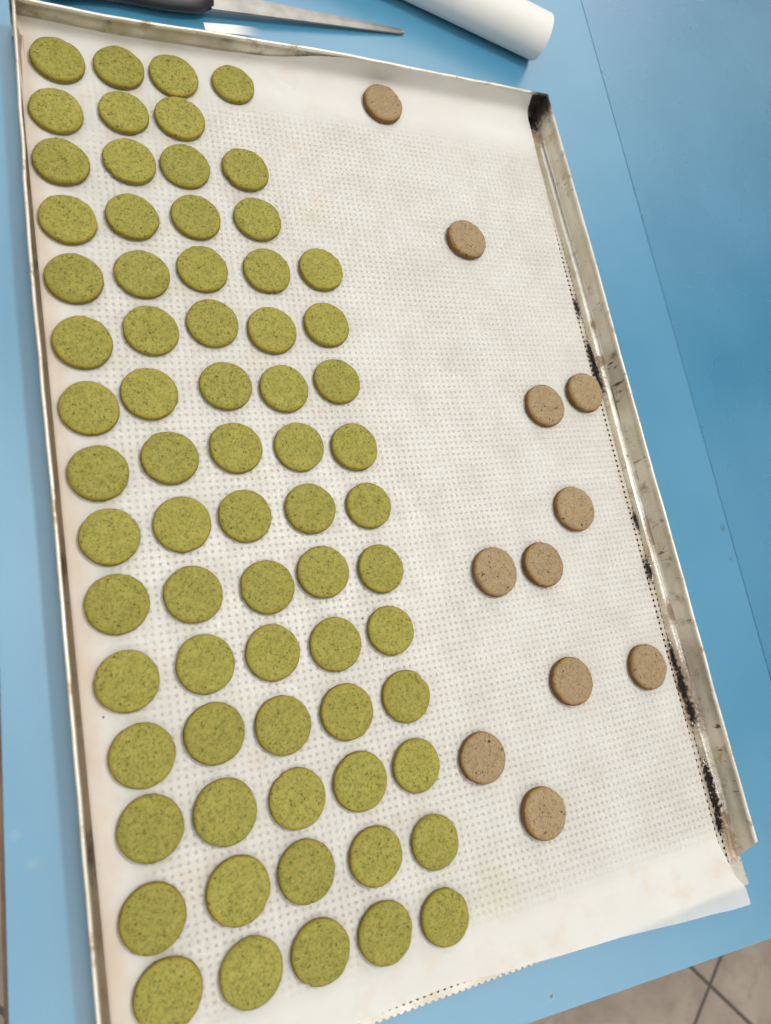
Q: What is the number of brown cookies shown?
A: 11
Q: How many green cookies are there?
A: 70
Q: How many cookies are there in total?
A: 81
